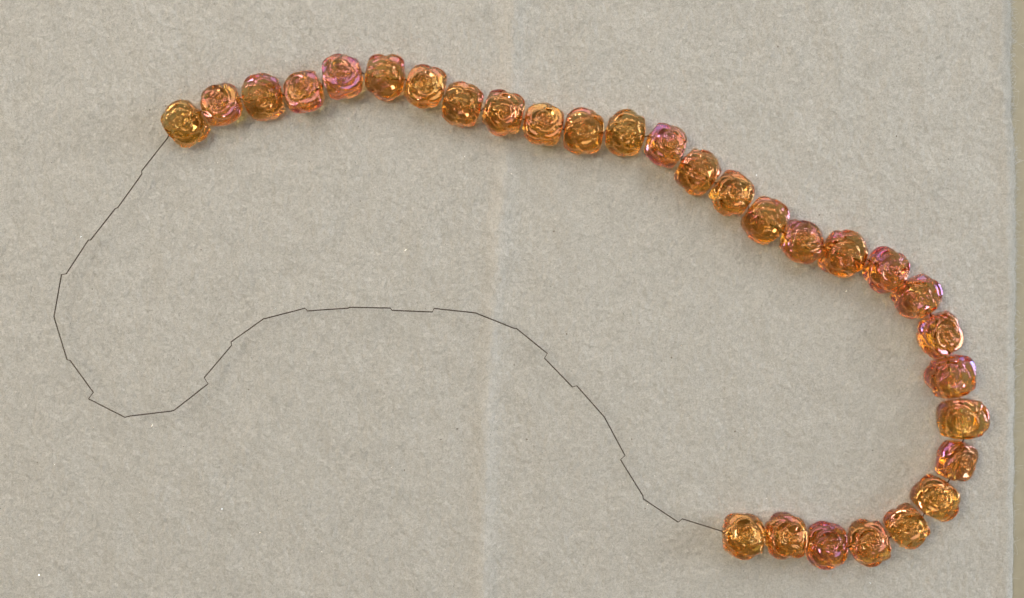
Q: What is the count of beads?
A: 30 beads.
